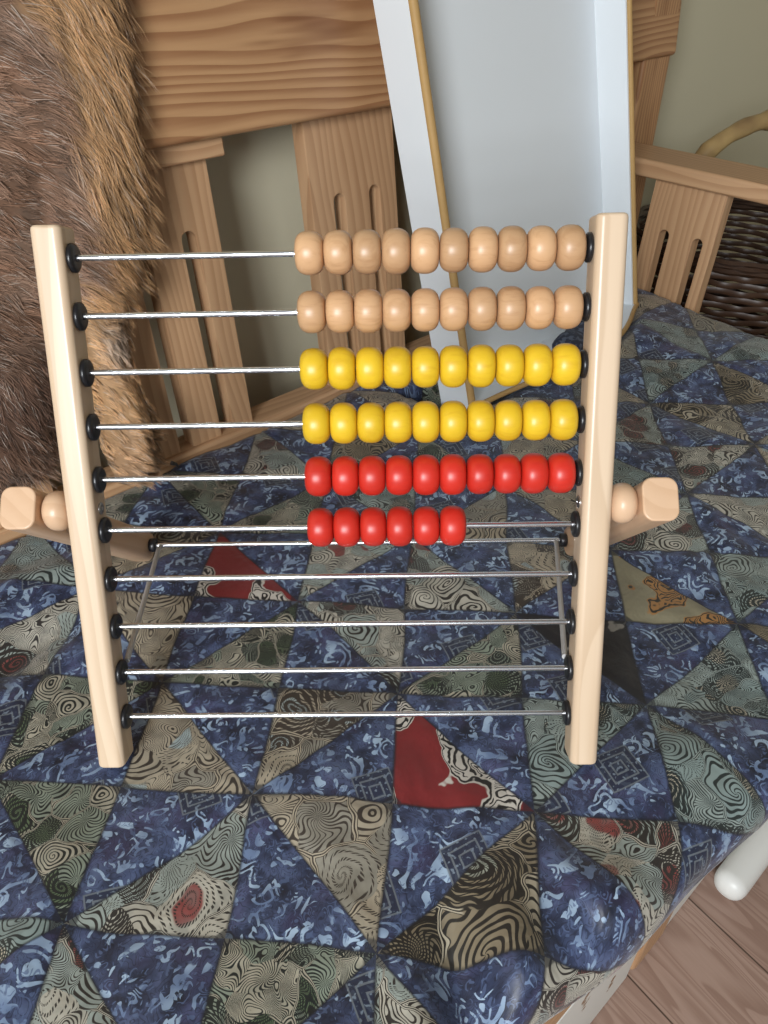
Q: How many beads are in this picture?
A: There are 56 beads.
